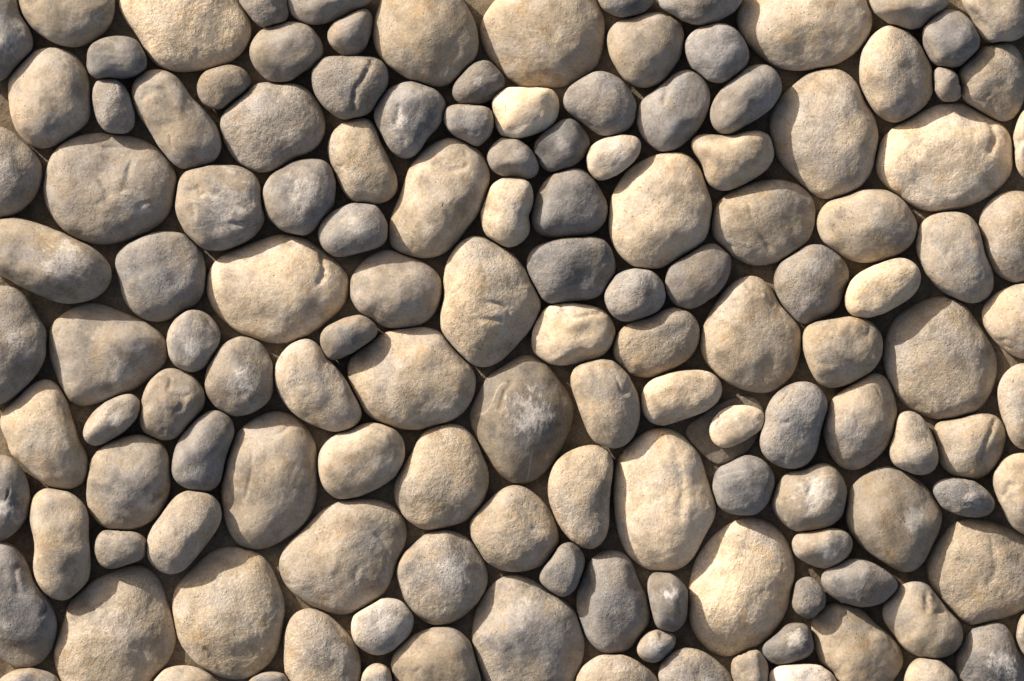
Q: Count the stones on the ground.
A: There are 140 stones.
